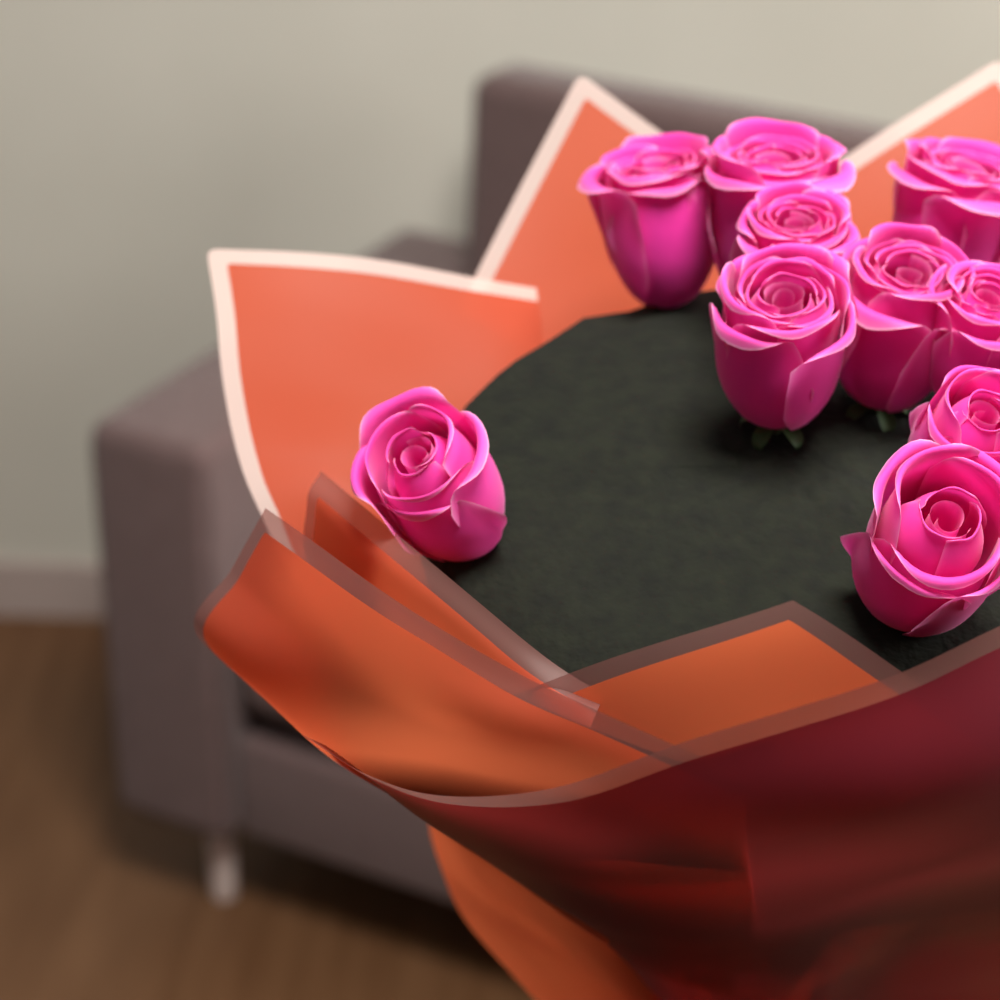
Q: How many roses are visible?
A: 10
